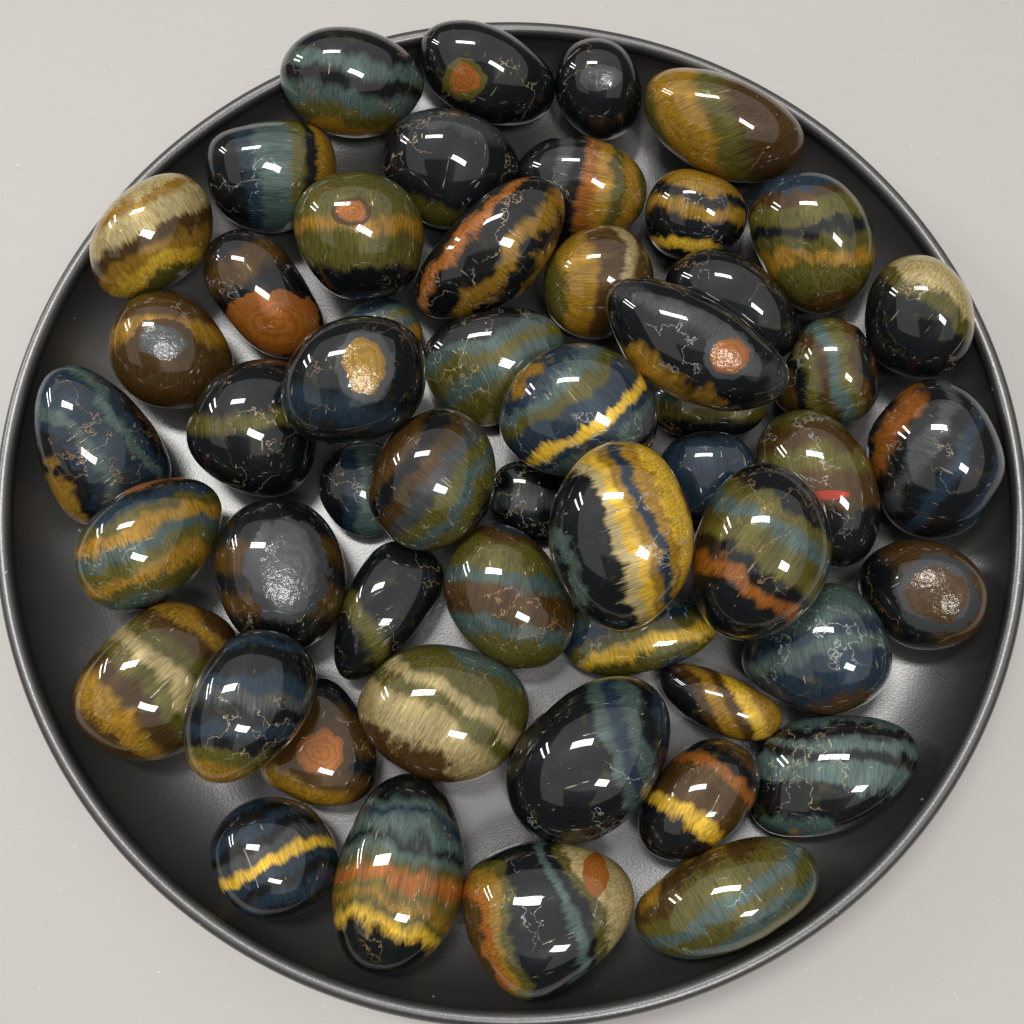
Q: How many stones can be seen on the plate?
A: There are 53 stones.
